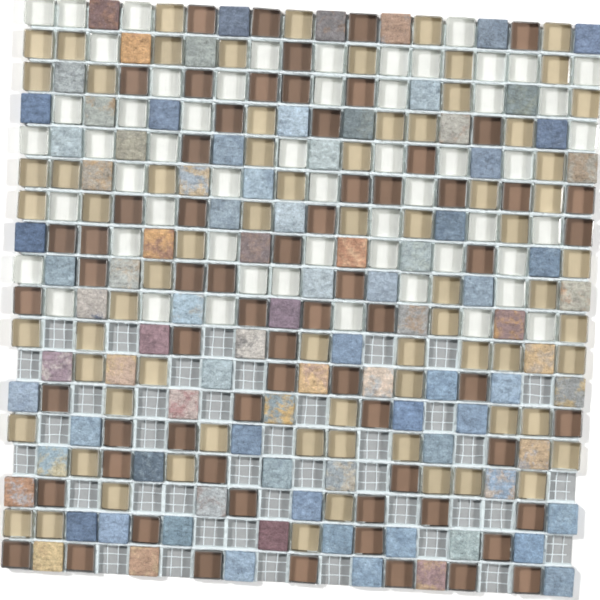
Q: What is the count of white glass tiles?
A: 55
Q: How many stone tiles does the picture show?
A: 91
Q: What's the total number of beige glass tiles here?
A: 72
